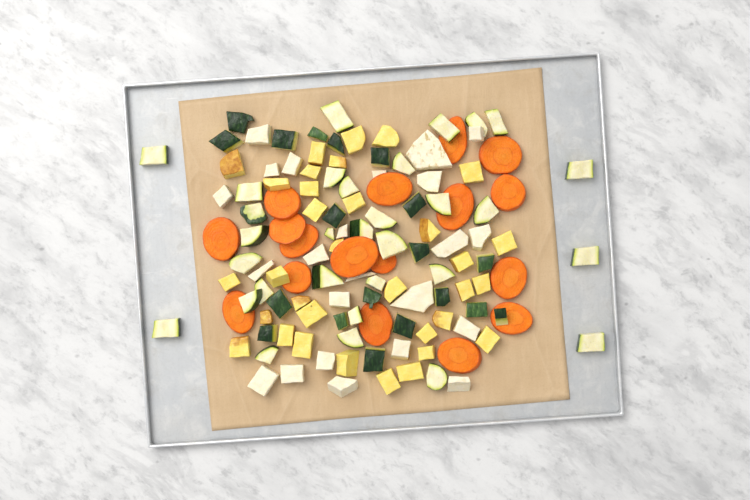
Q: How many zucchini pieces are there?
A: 50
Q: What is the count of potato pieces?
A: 33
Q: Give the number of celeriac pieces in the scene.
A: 23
